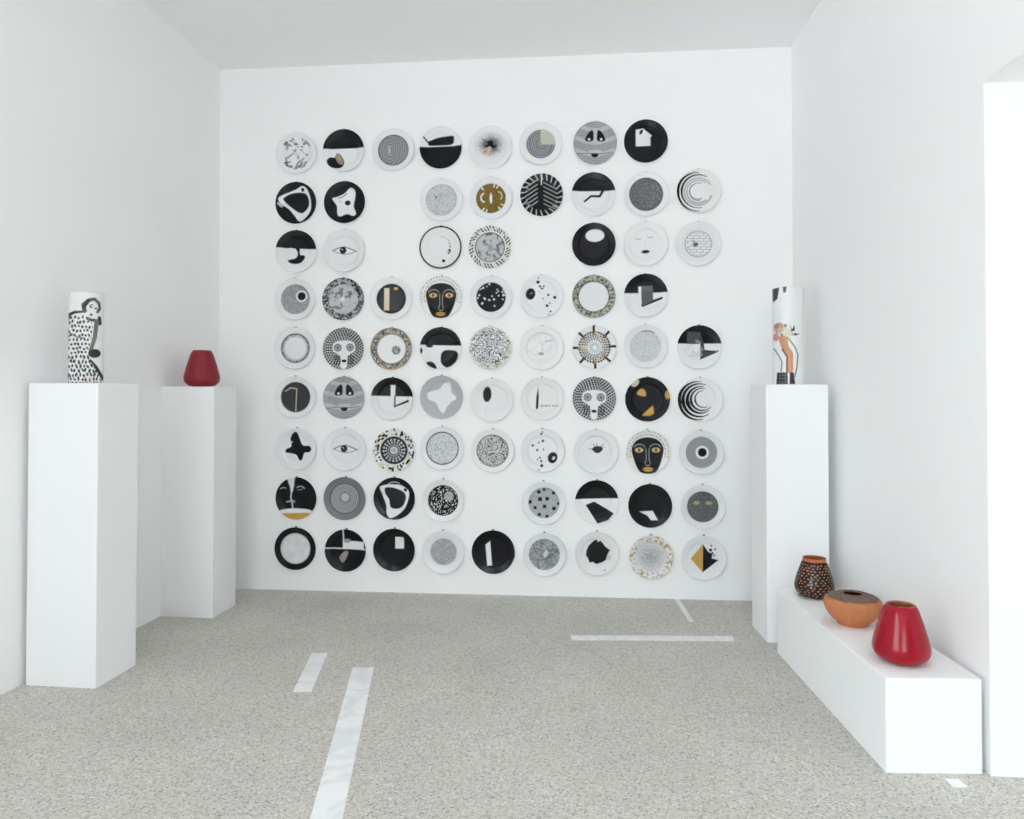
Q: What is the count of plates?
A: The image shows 75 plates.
